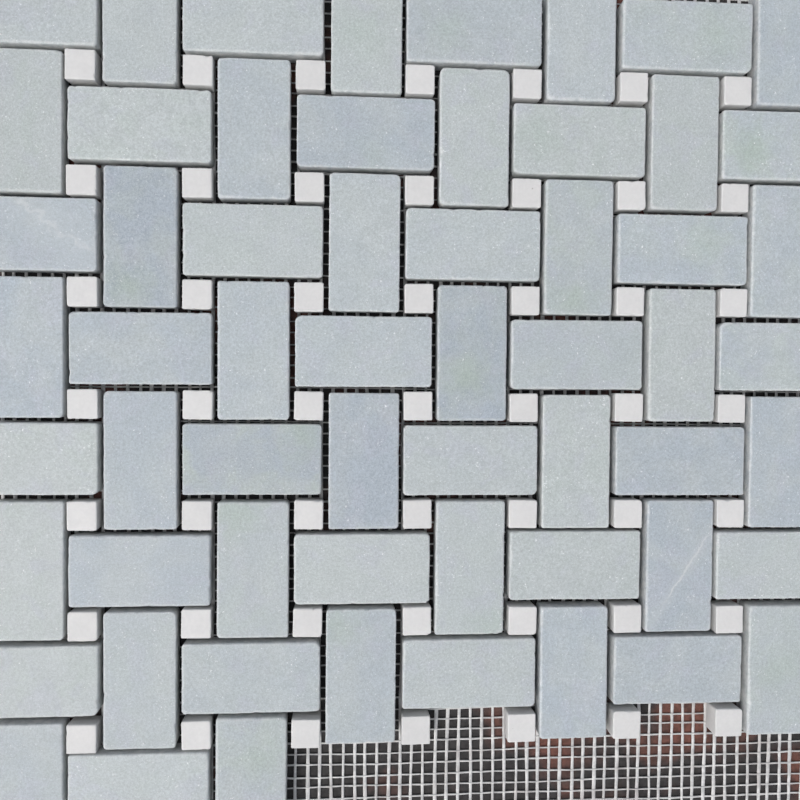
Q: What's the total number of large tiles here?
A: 59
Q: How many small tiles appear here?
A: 49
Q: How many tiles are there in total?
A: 108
